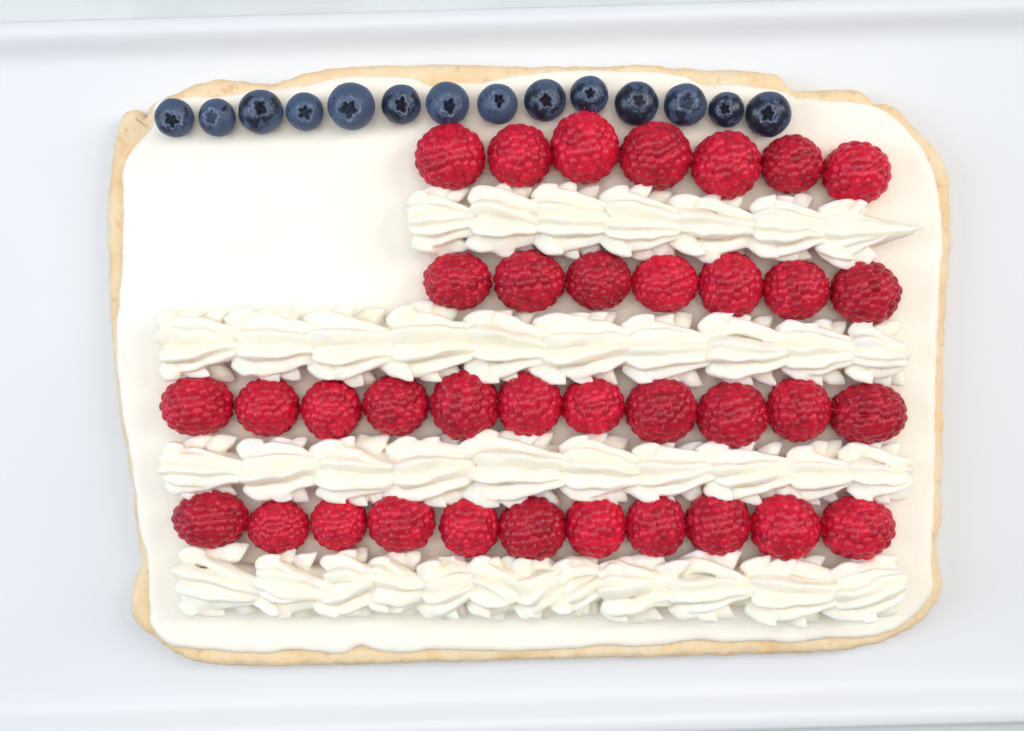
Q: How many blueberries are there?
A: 14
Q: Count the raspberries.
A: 36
